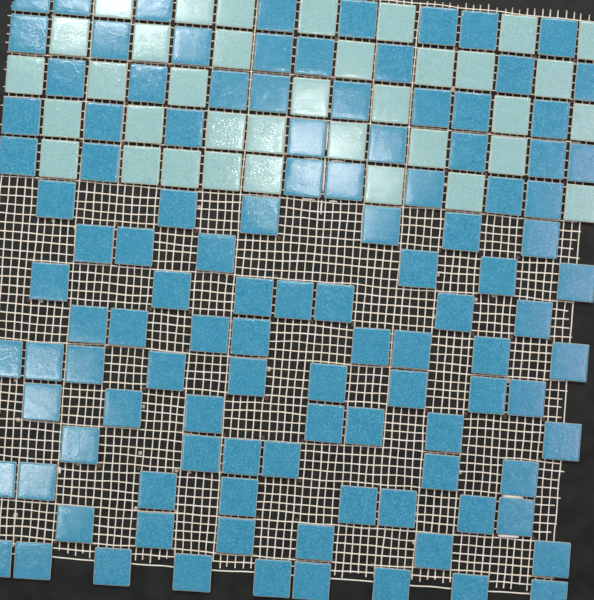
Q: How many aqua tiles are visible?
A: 36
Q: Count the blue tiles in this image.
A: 111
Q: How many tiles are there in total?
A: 147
